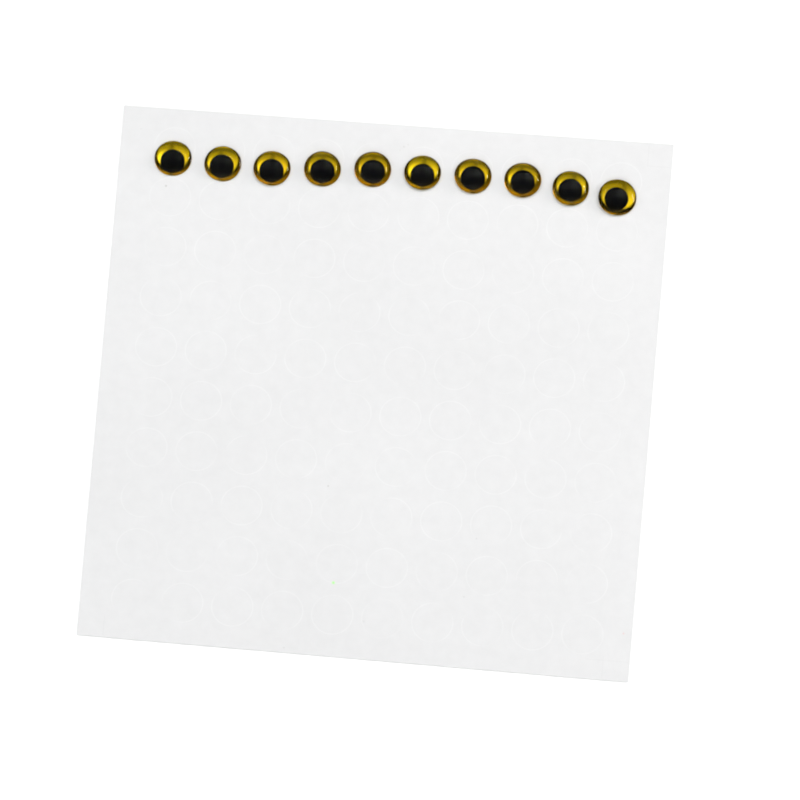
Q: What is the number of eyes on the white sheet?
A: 10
